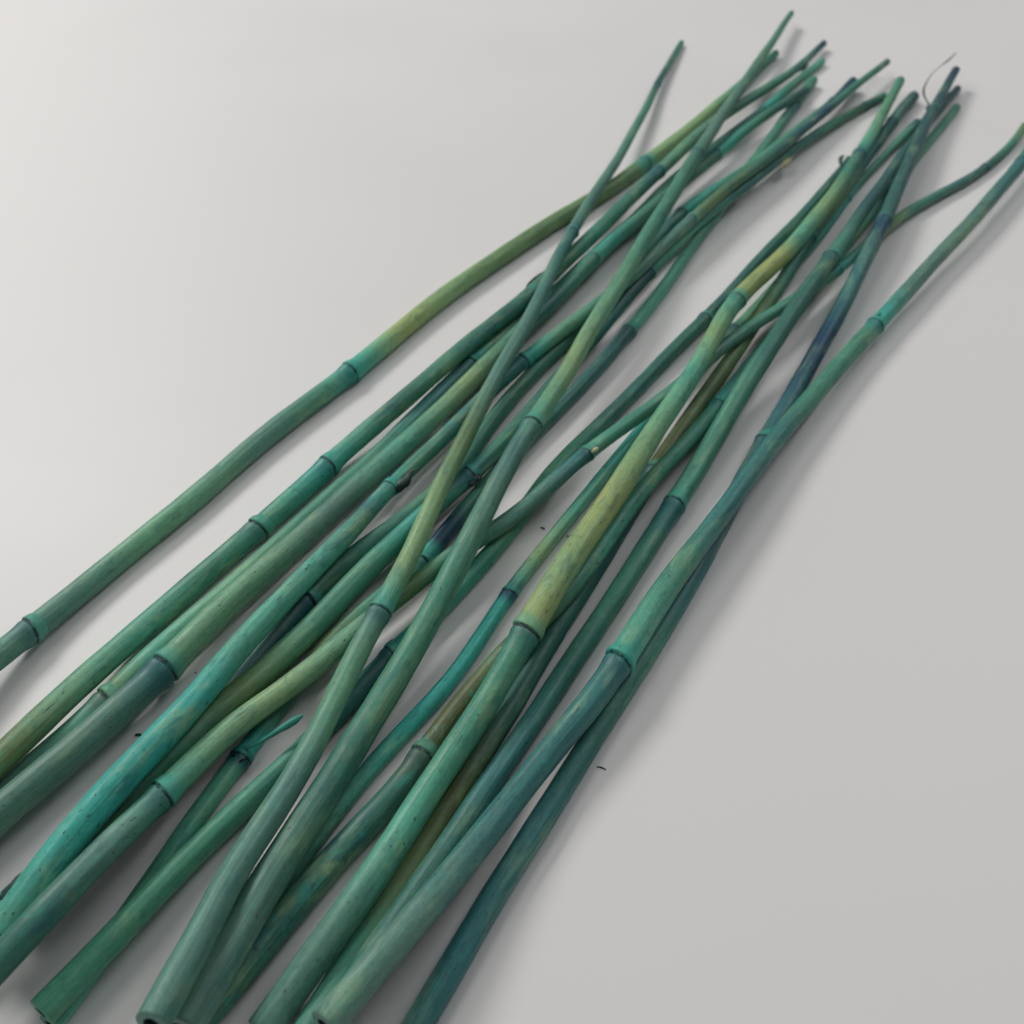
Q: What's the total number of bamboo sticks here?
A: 19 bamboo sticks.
